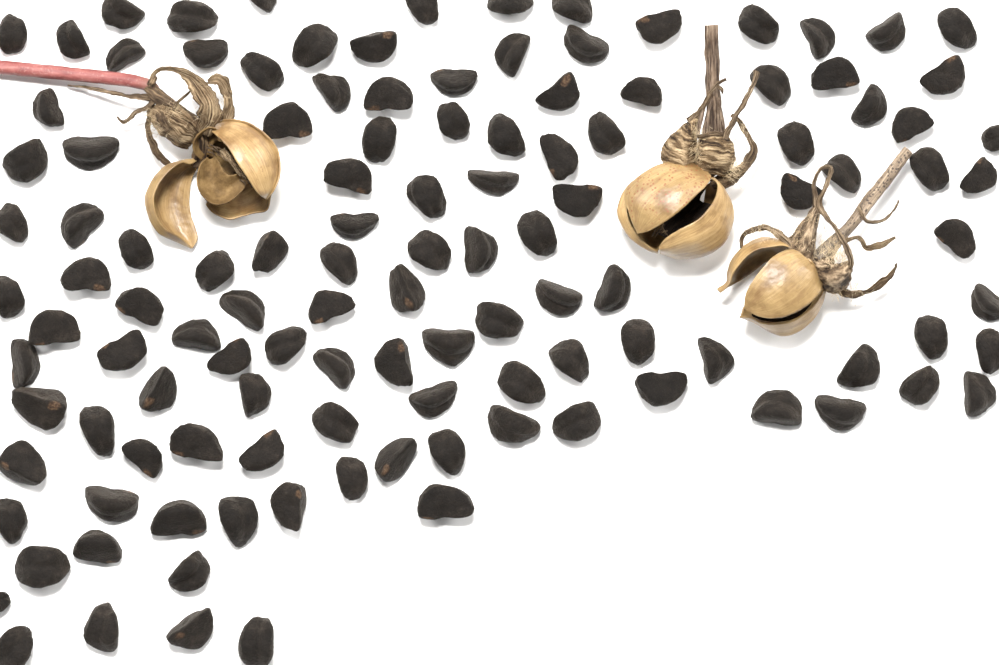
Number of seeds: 120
